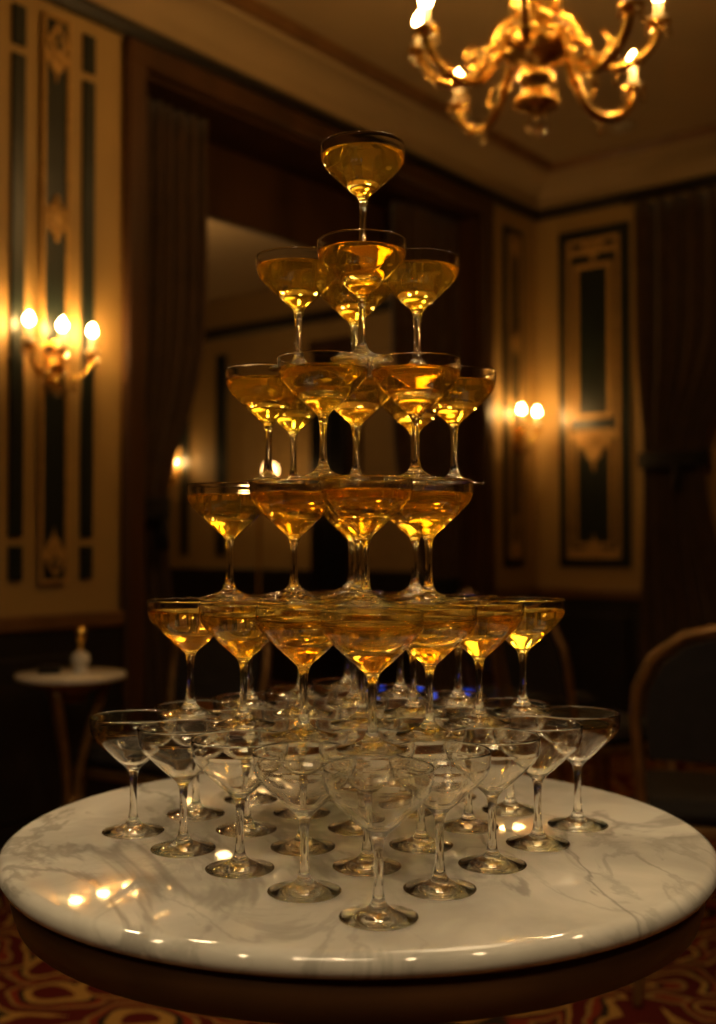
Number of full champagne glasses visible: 36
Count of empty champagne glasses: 25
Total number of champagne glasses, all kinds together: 61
